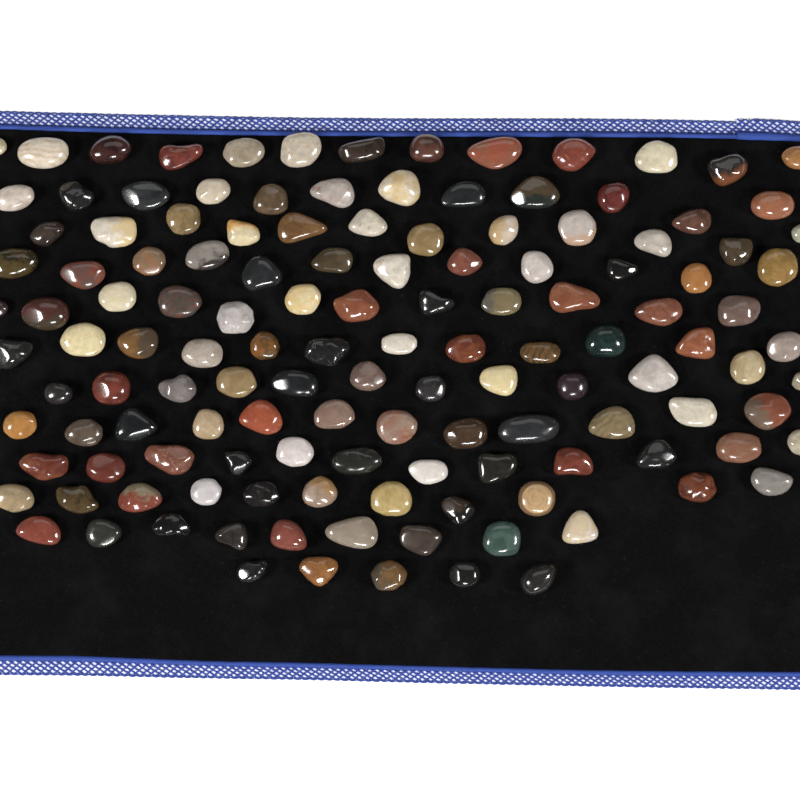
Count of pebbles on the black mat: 134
